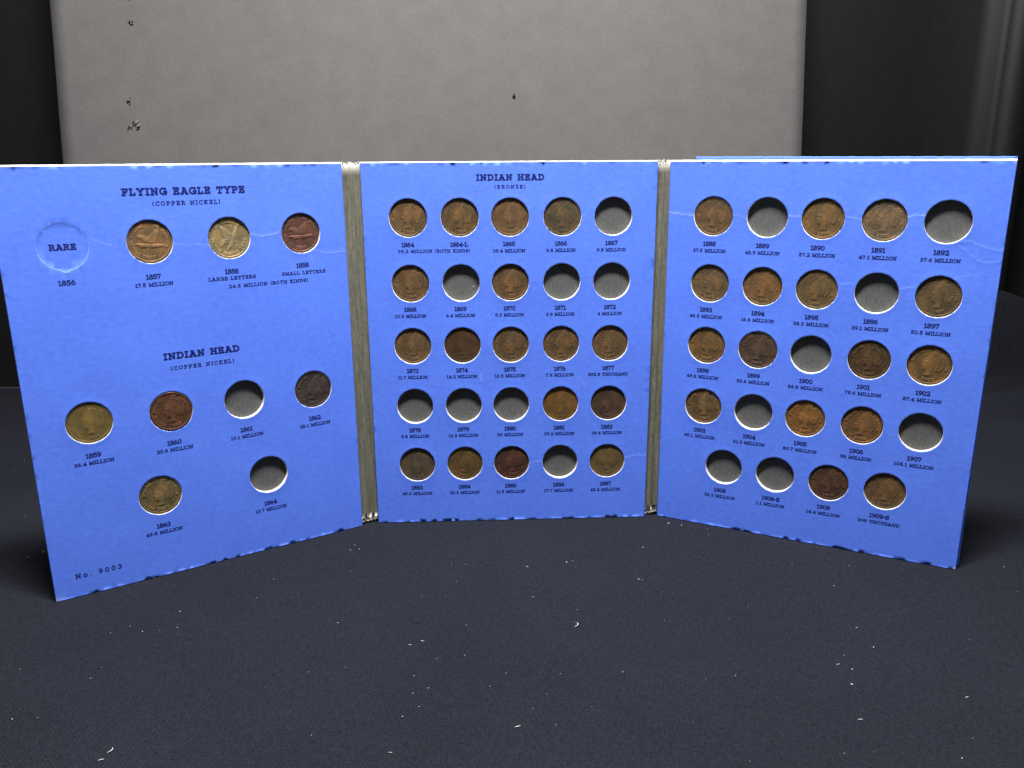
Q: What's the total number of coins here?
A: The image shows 40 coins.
